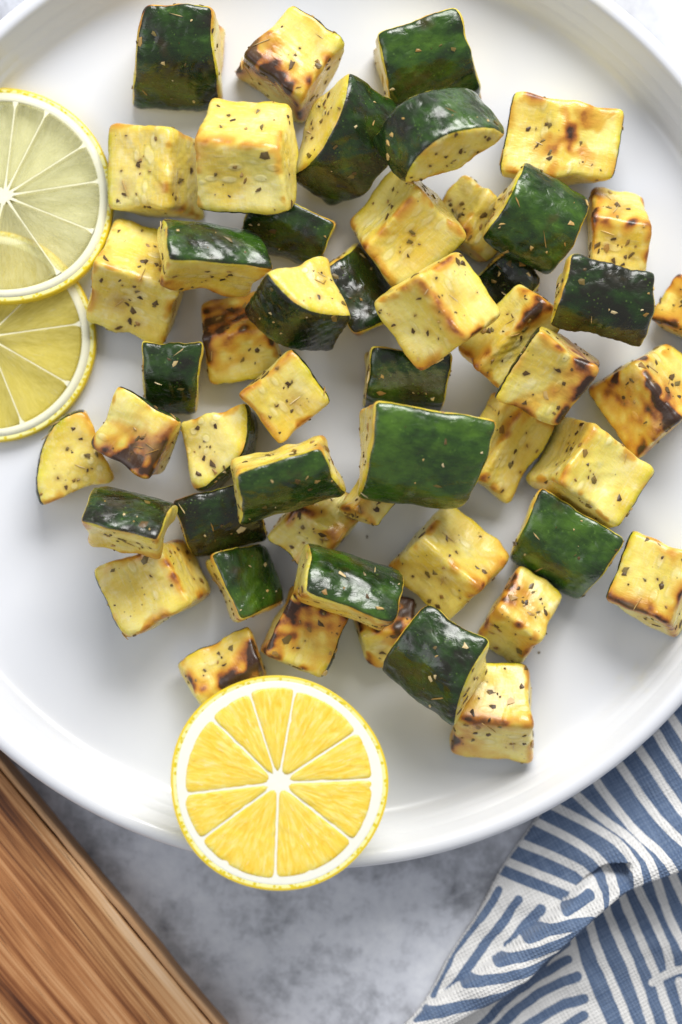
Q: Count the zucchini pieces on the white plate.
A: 51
